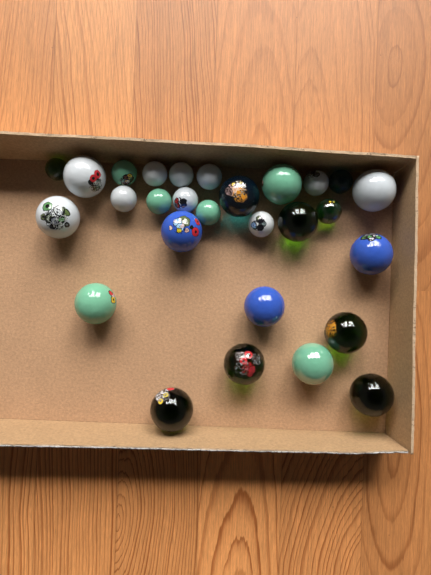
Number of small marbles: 13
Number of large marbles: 15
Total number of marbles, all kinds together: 28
